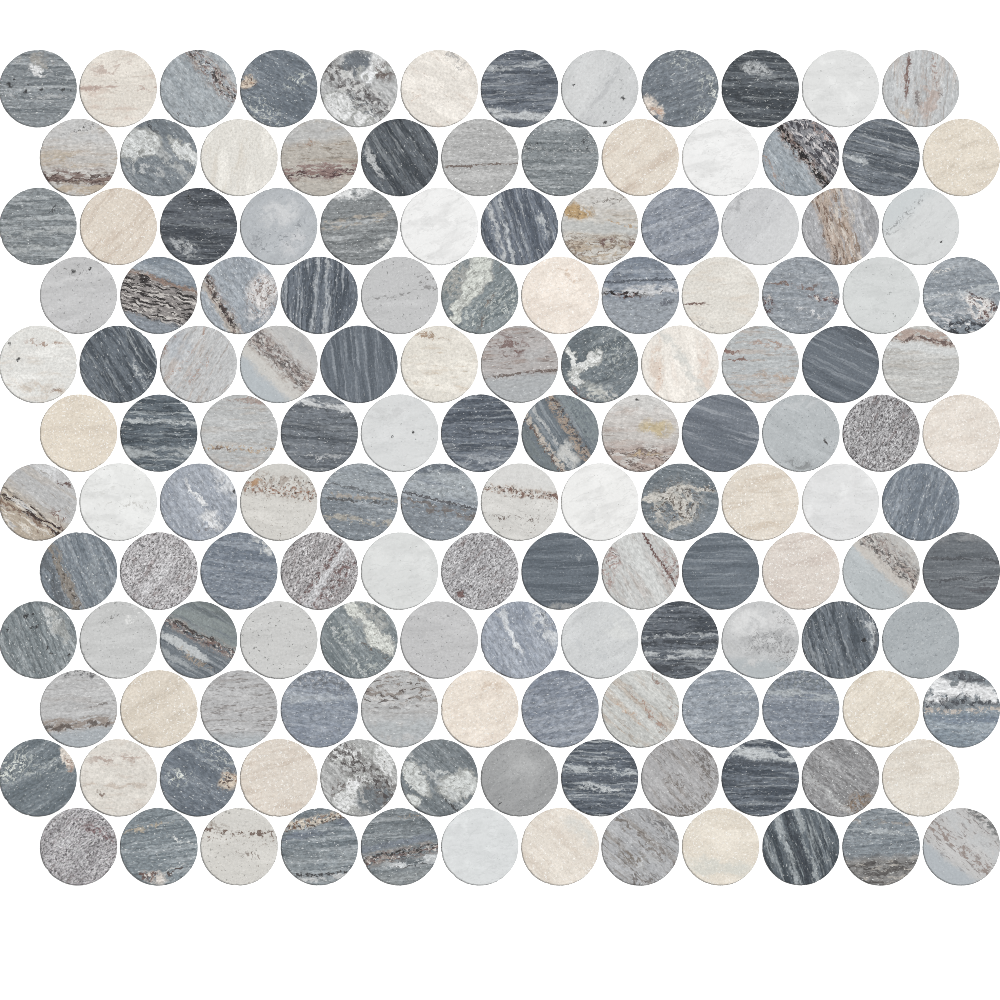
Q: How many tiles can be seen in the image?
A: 144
